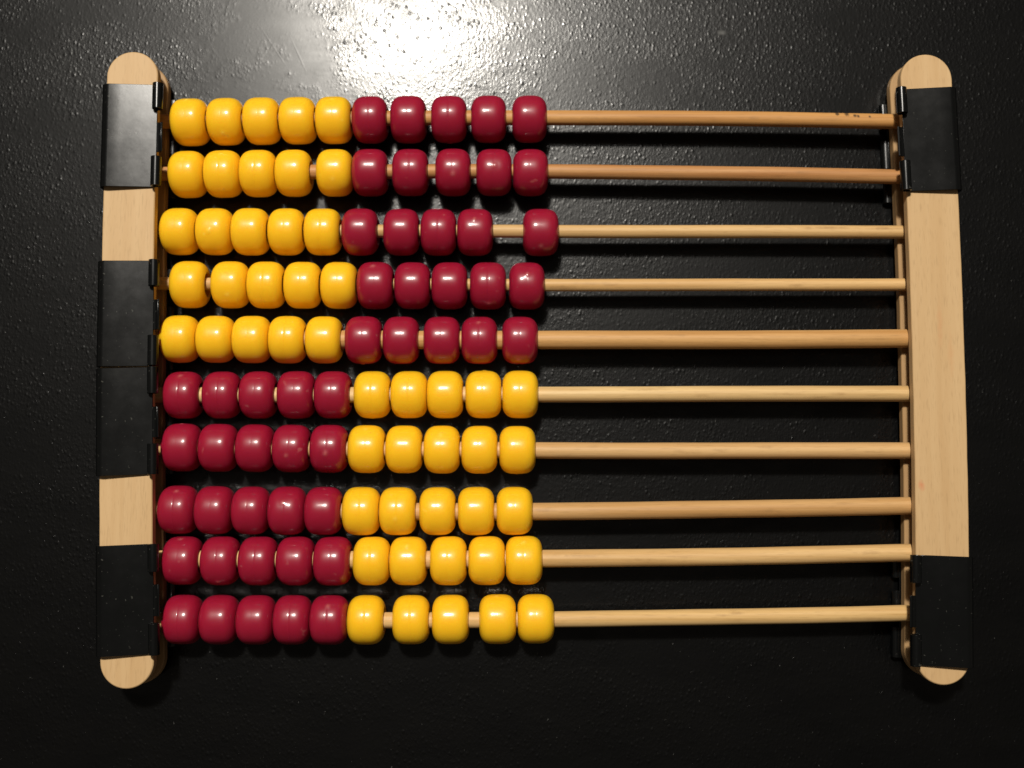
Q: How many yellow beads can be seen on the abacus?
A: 50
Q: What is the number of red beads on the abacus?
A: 50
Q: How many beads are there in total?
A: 100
